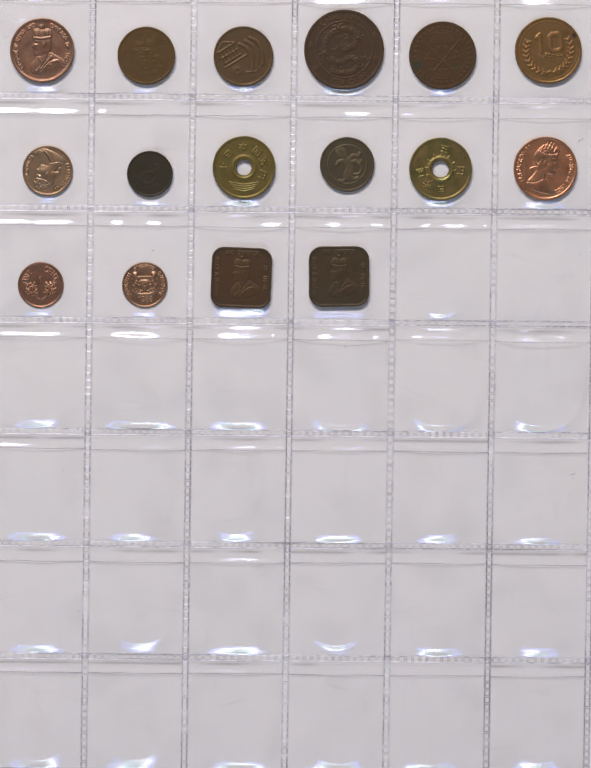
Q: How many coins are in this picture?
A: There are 16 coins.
